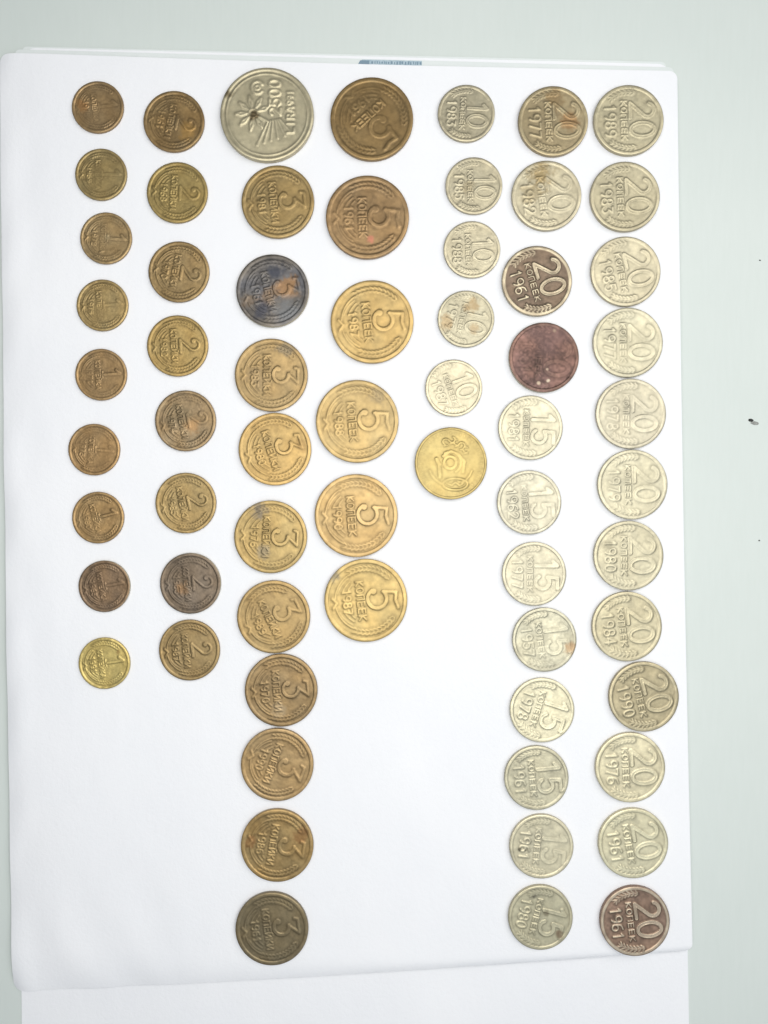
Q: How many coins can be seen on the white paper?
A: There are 64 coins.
